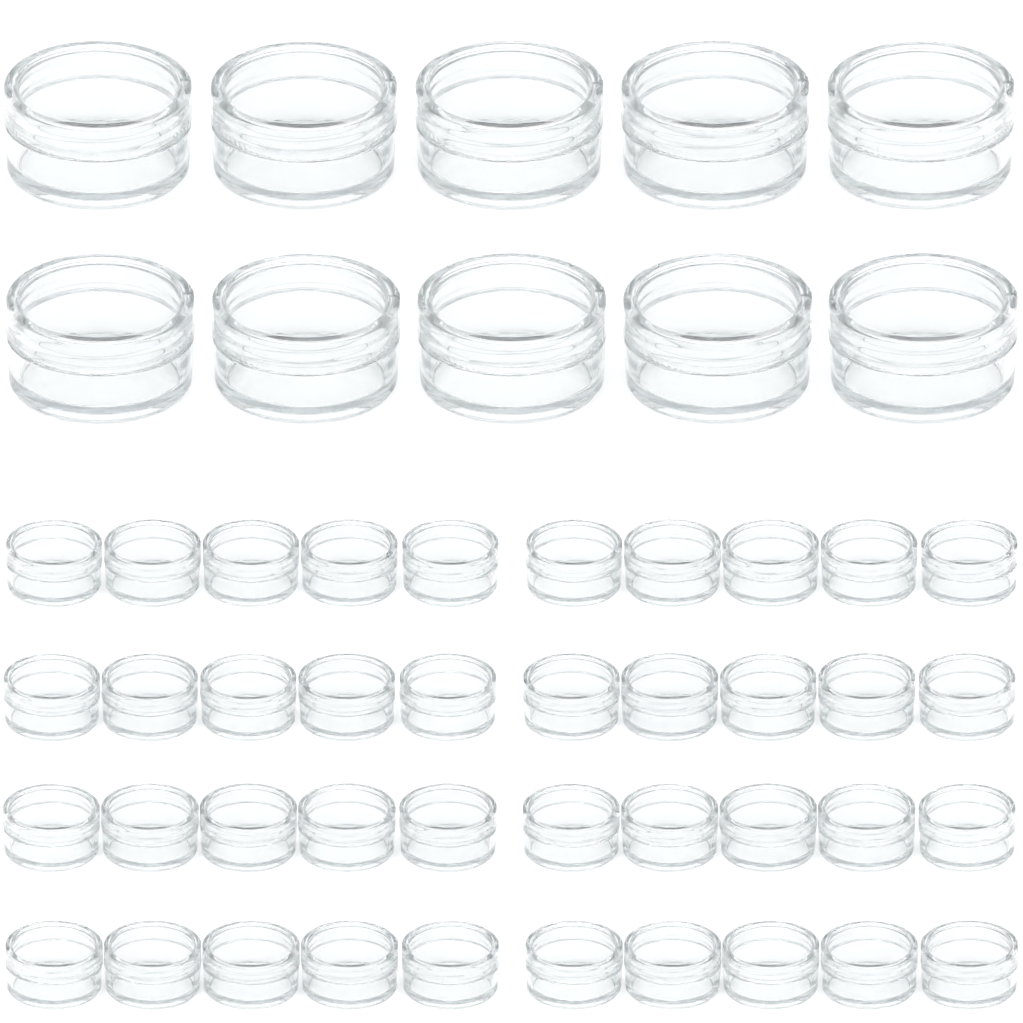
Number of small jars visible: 40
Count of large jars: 10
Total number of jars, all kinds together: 50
